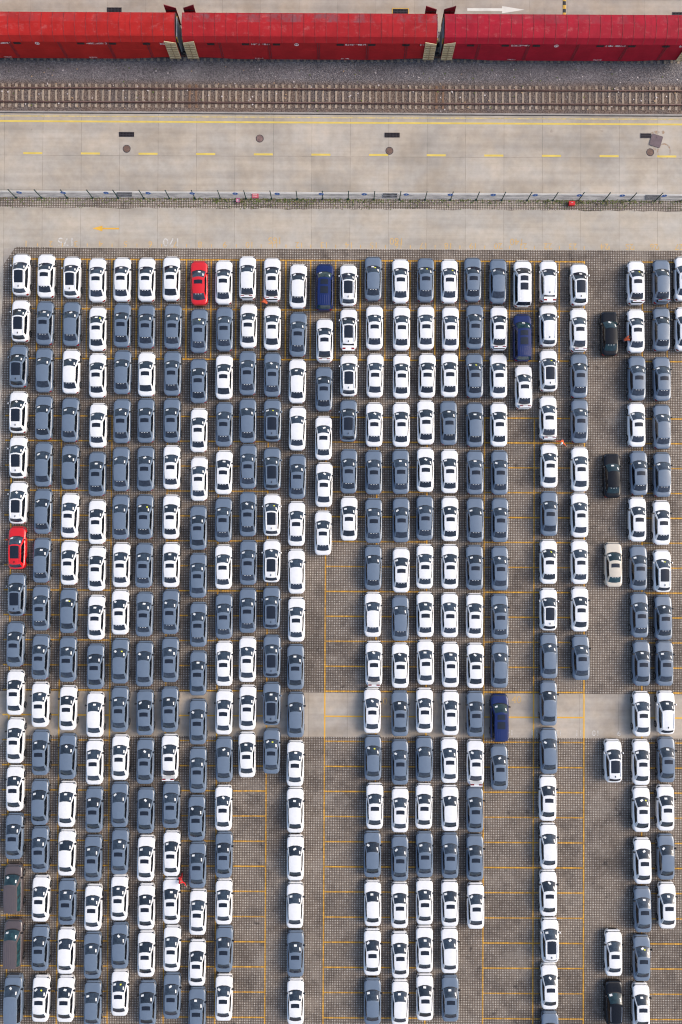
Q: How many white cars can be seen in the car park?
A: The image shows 180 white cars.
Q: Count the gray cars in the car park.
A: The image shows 159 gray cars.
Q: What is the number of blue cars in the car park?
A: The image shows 3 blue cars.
